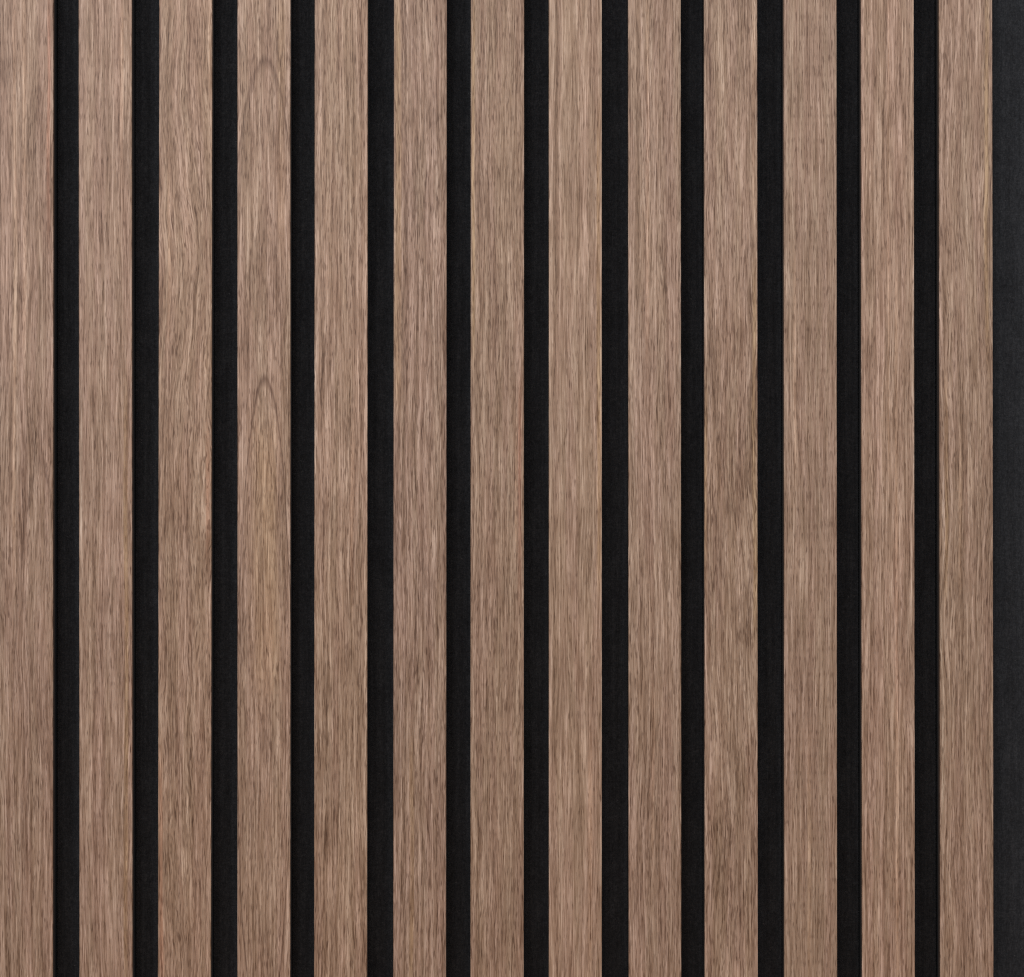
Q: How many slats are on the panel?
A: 13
